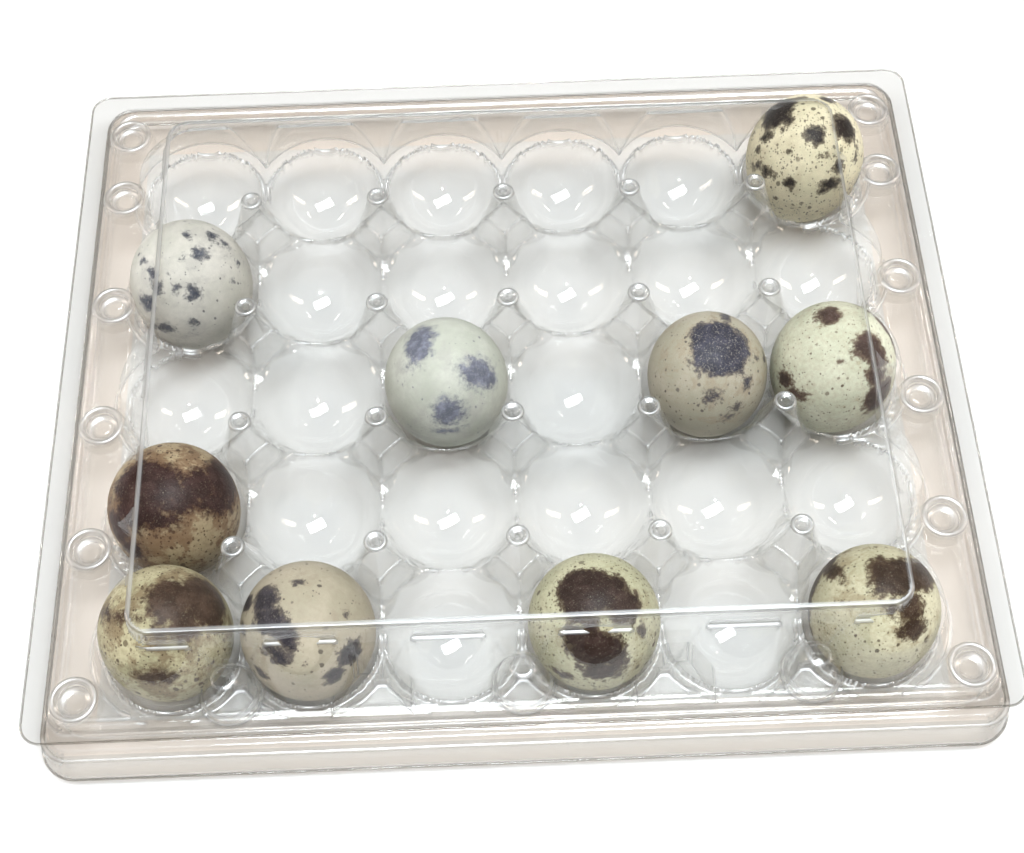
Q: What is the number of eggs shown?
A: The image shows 10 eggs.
